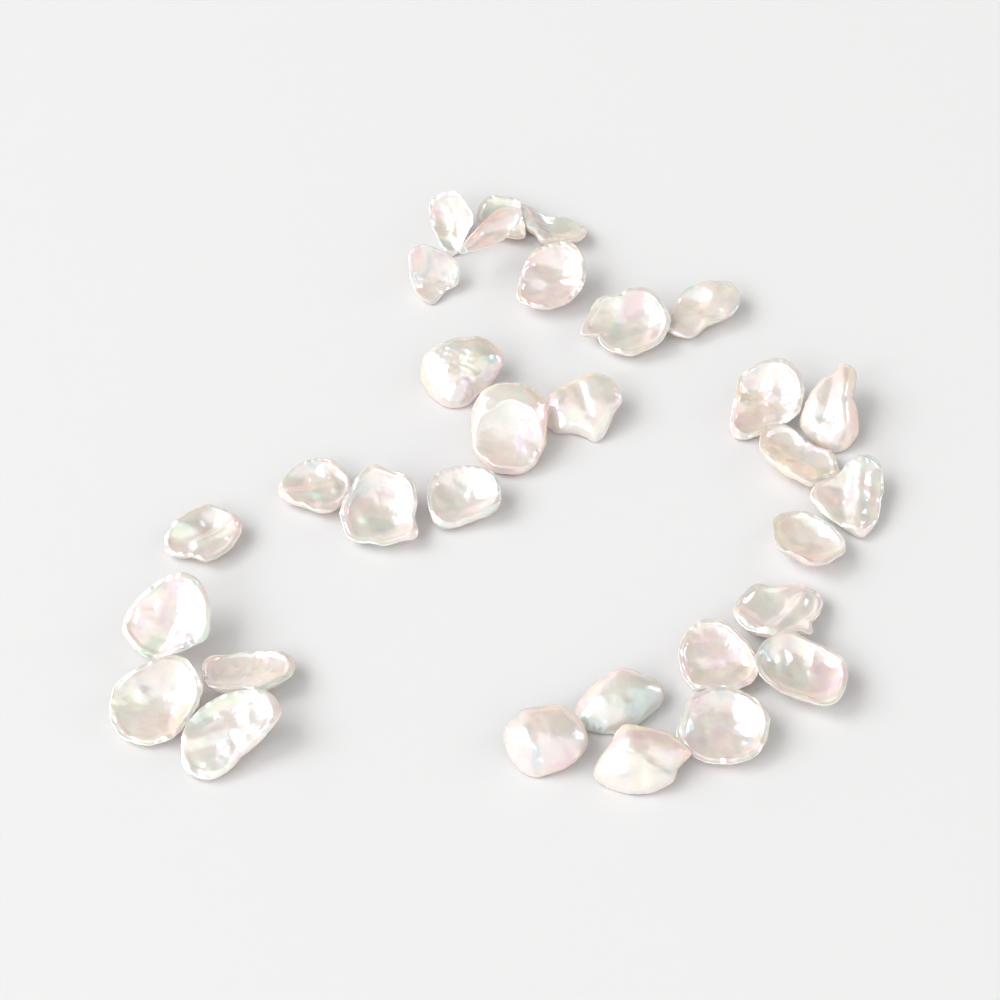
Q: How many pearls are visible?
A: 31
